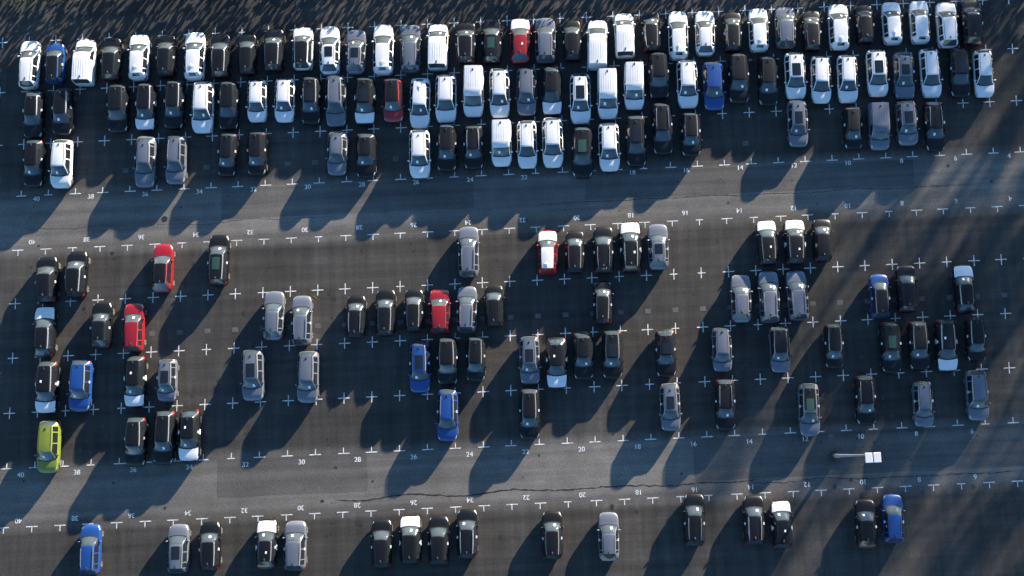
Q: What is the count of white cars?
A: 40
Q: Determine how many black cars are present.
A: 86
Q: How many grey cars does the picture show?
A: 34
